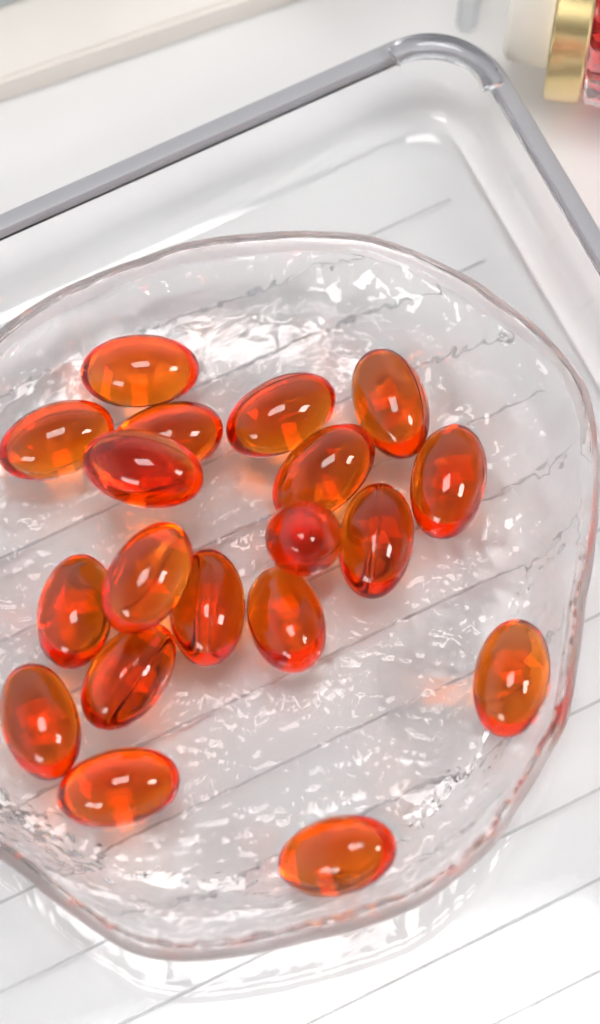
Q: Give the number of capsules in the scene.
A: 19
